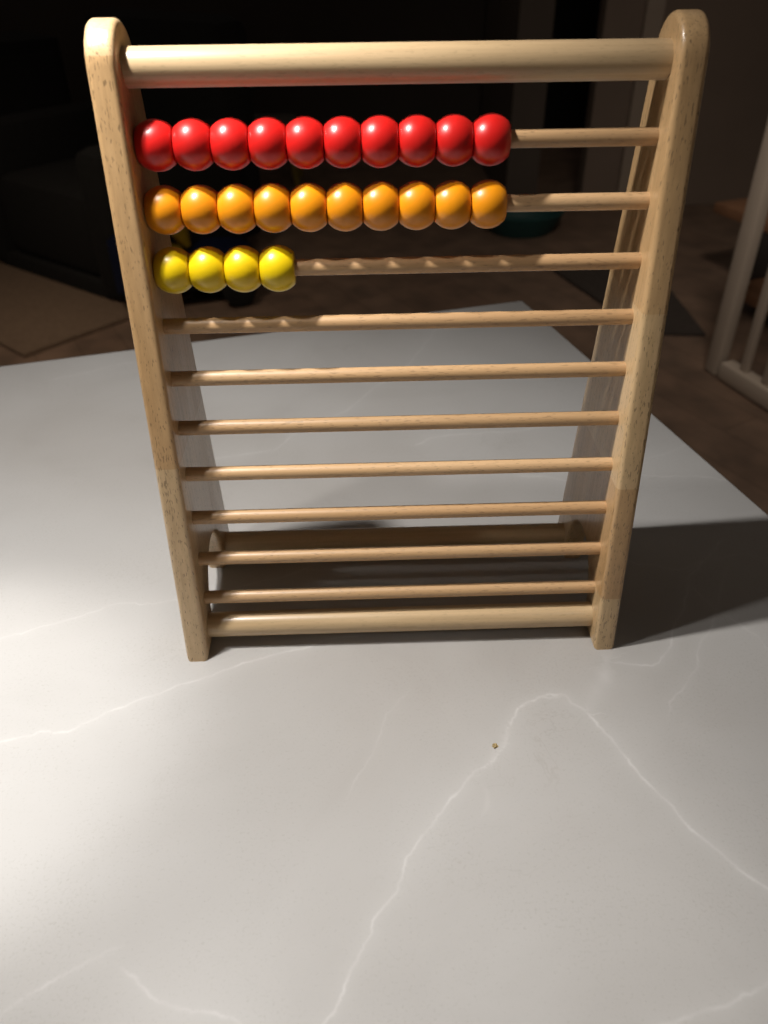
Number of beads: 24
